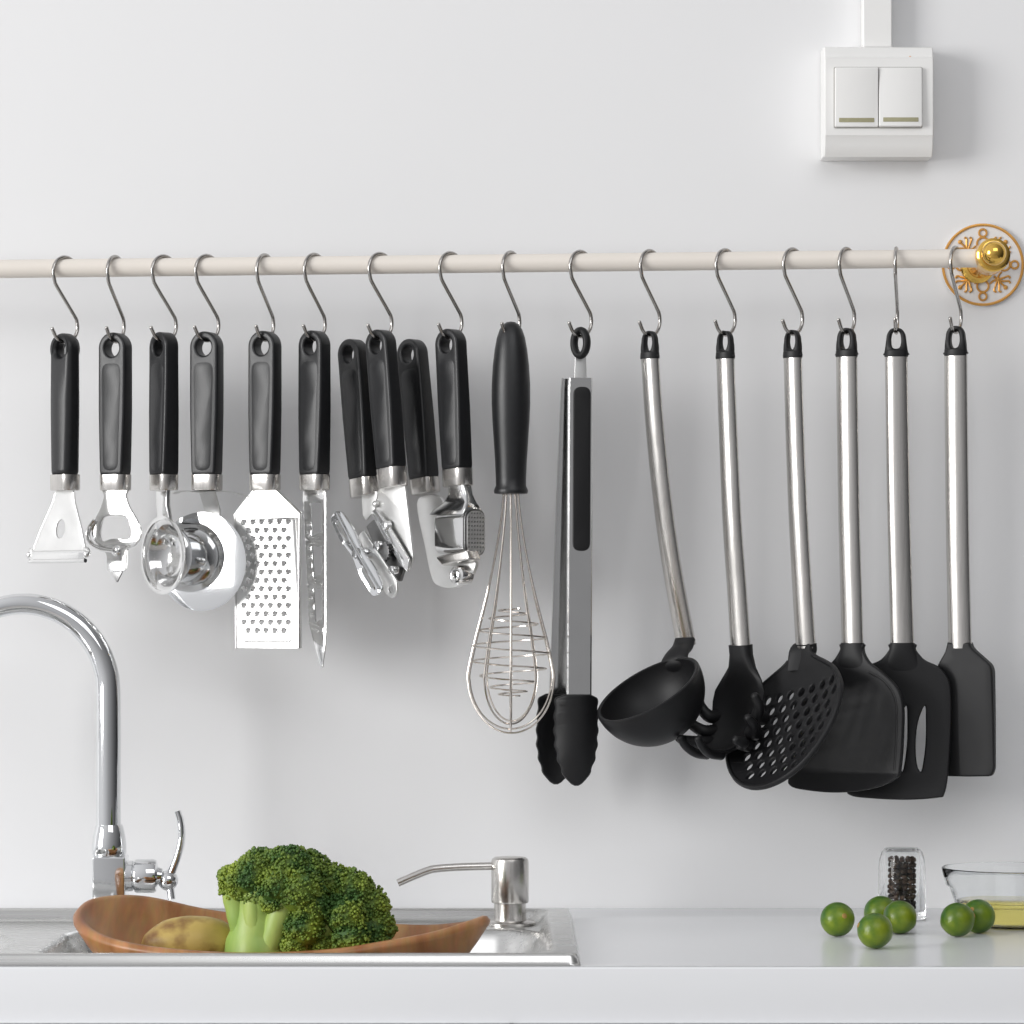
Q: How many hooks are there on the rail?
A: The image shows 16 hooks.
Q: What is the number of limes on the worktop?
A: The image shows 6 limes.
